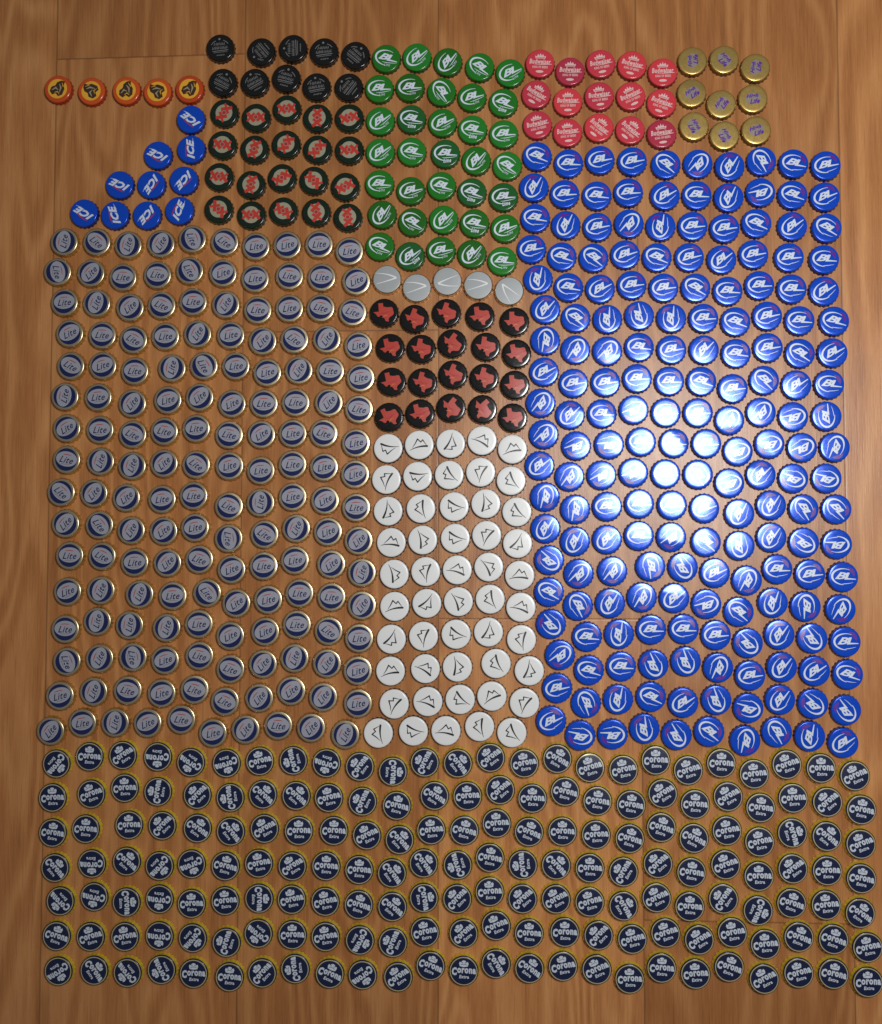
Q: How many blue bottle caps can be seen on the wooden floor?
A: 200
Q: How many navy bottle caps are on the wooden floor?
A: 175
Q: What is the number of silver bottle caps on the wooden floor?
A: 165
